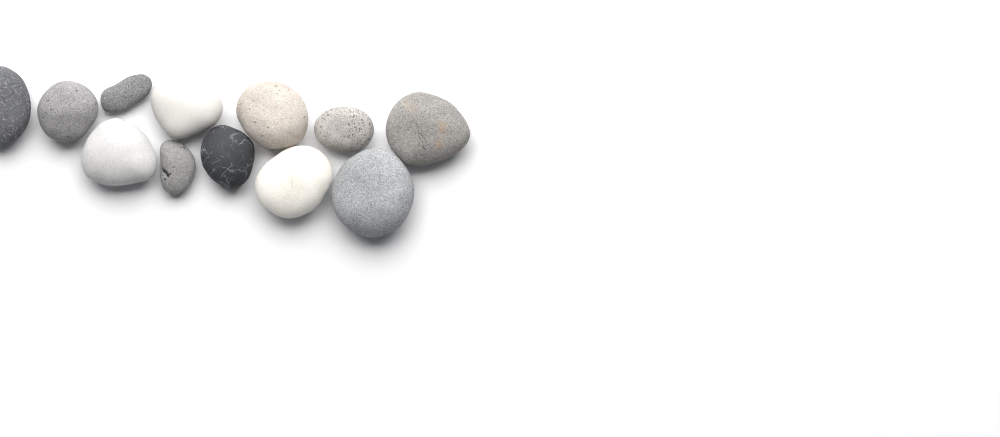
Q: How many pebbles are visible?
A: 12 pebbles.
